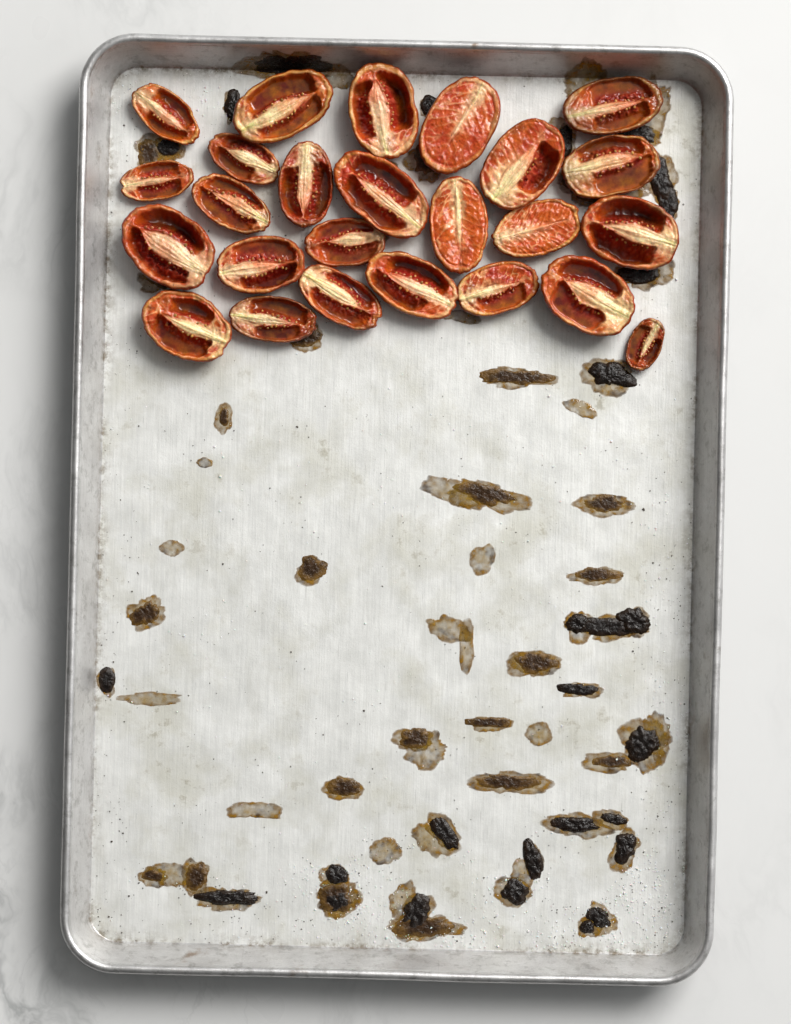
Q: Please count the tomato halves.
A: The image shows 25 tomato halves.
